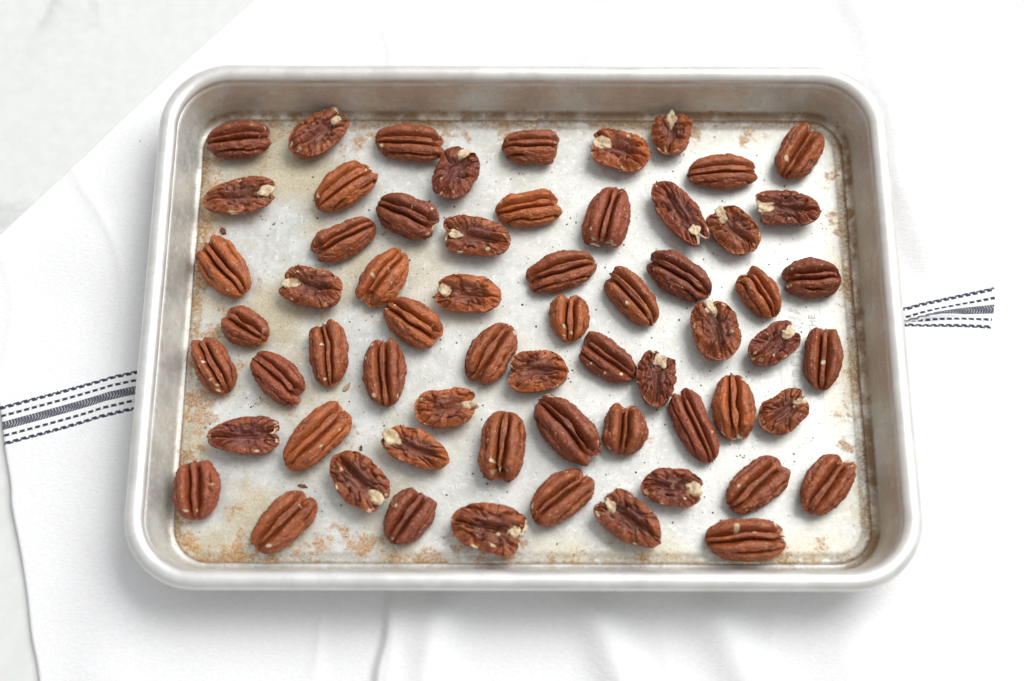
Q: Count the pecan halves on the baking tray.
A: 63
